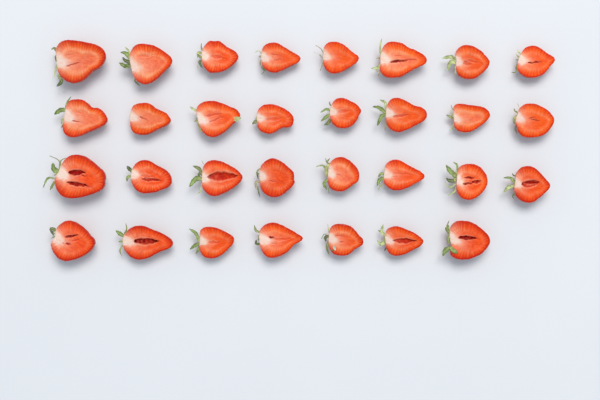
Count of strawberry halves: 31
